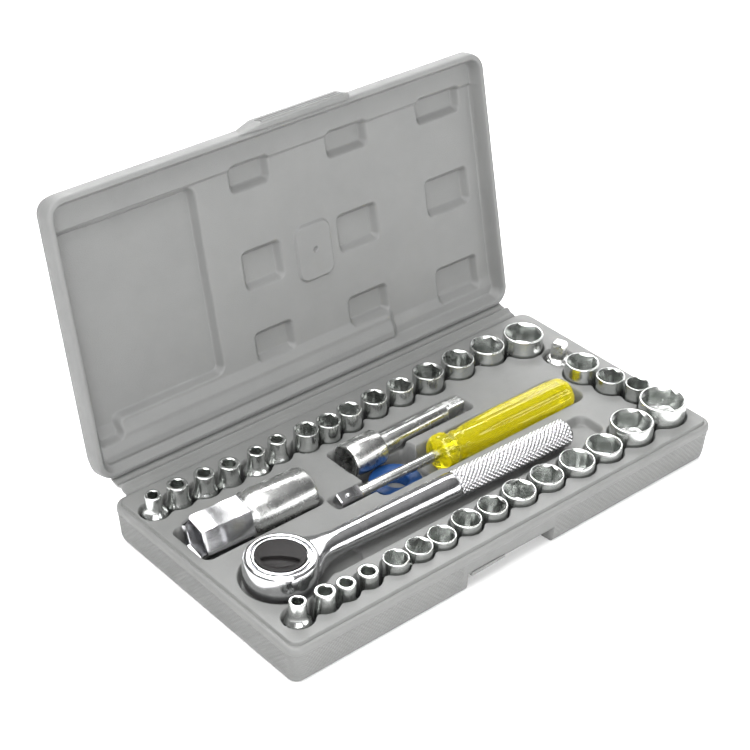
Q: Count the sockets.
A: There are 33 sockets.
